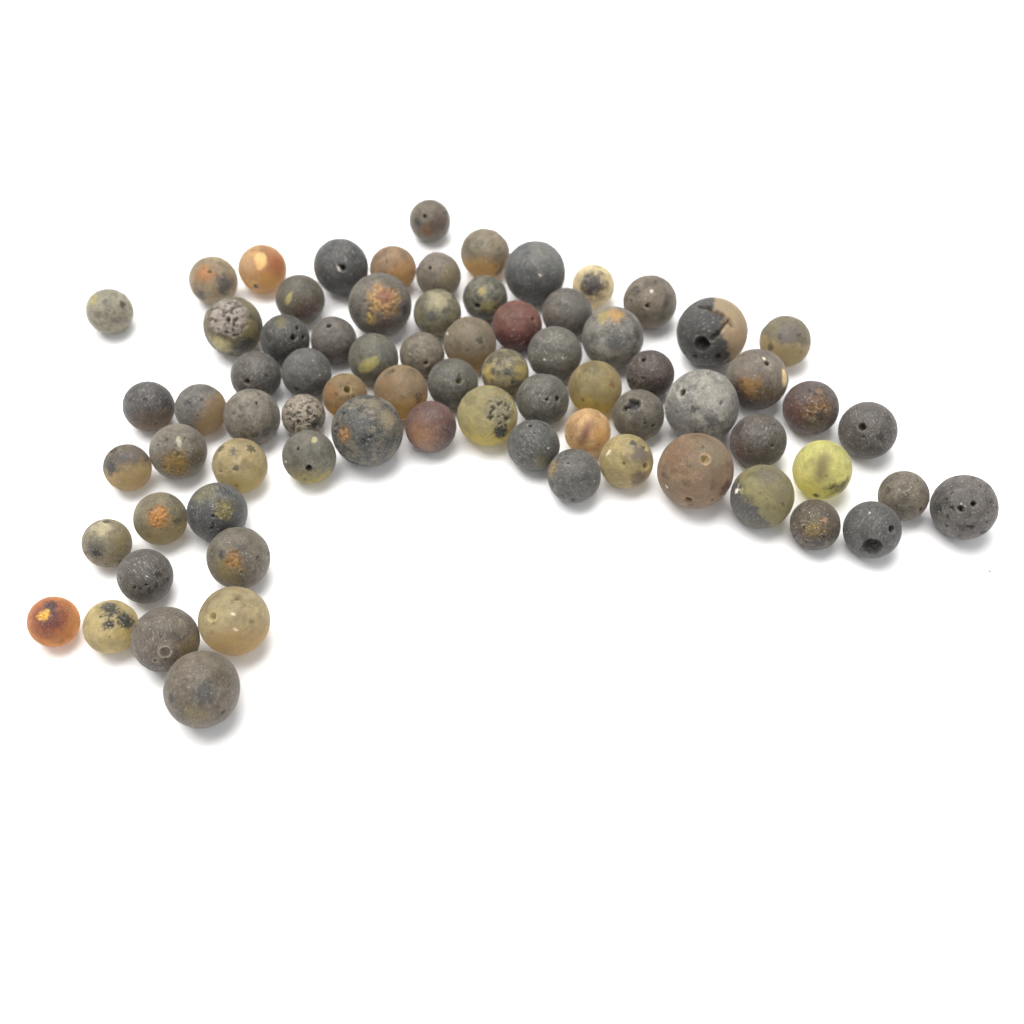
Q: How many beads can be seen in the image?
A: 74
